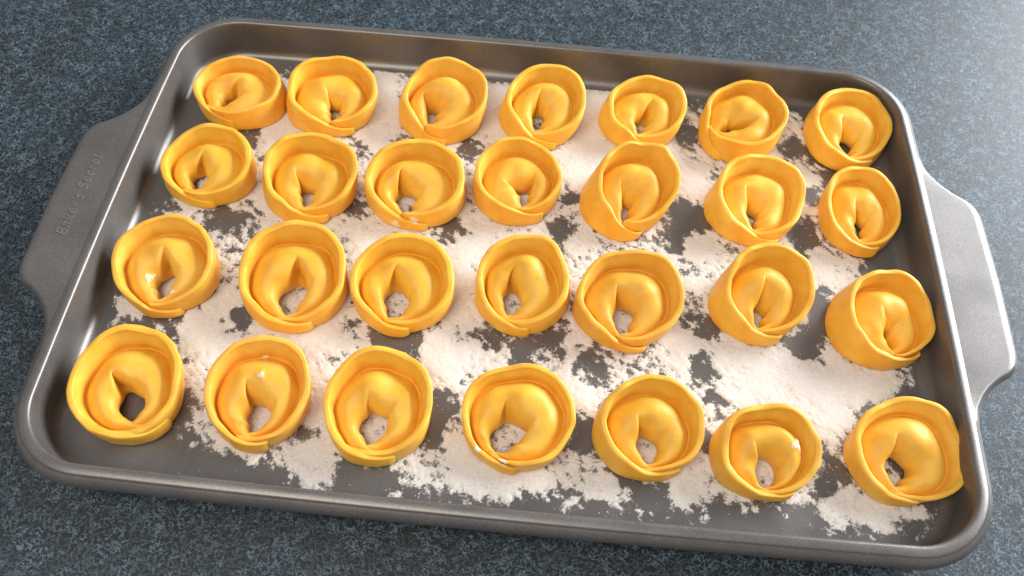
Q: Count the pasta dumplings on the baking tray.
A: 28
